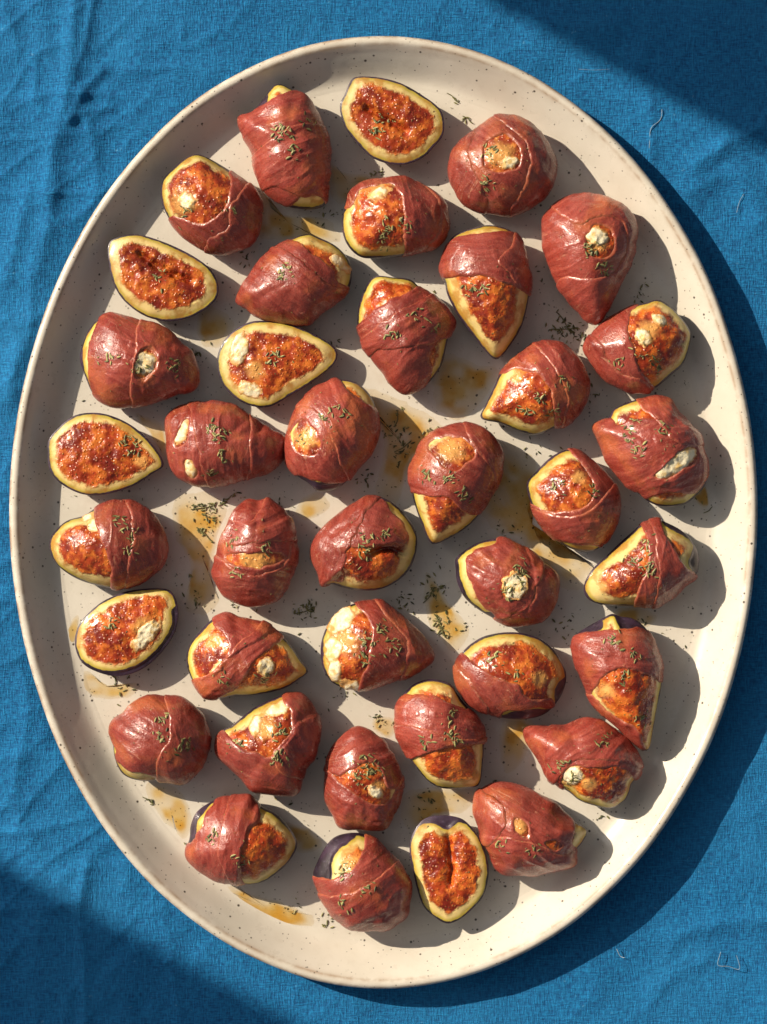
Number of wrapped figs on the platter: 33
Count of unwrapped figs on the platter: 6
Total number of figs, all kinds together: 39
